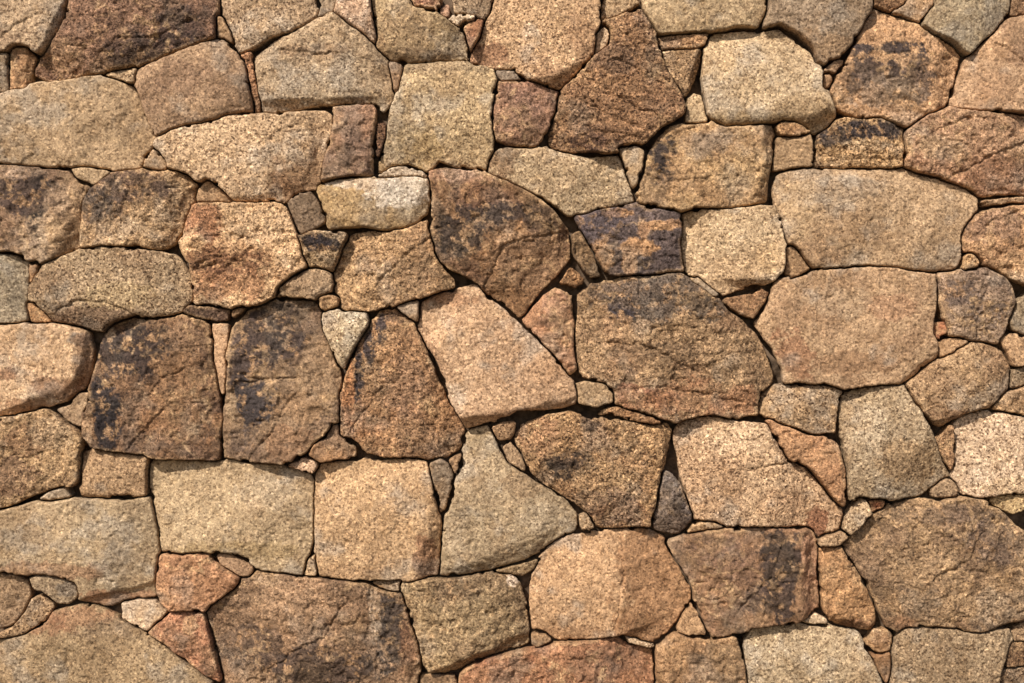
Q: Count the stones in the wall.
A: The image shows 163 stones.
